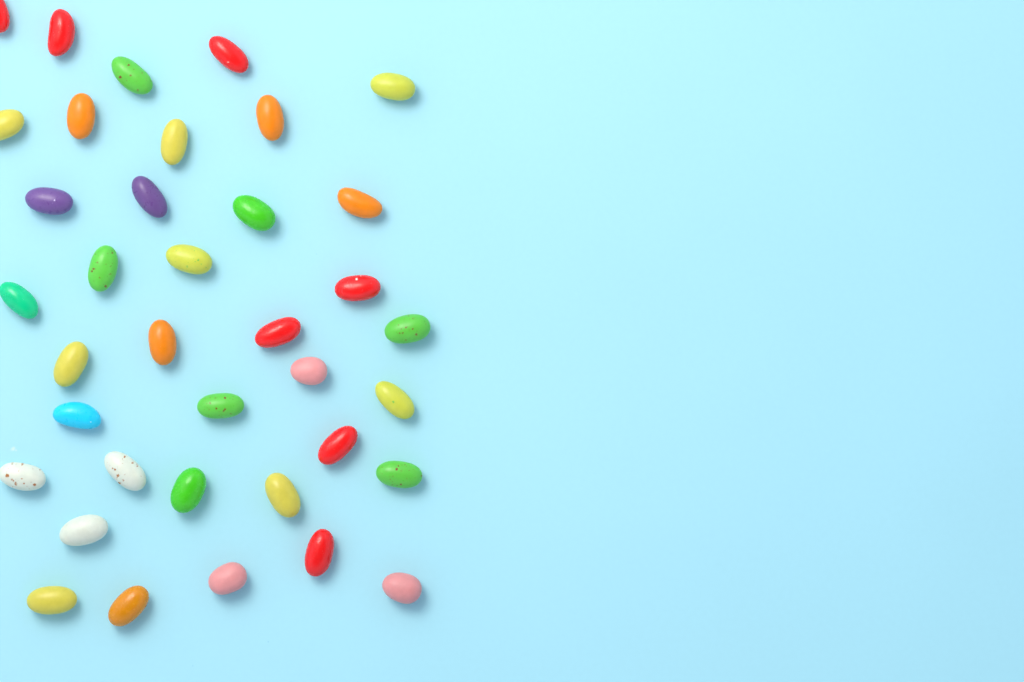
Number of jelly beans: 37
